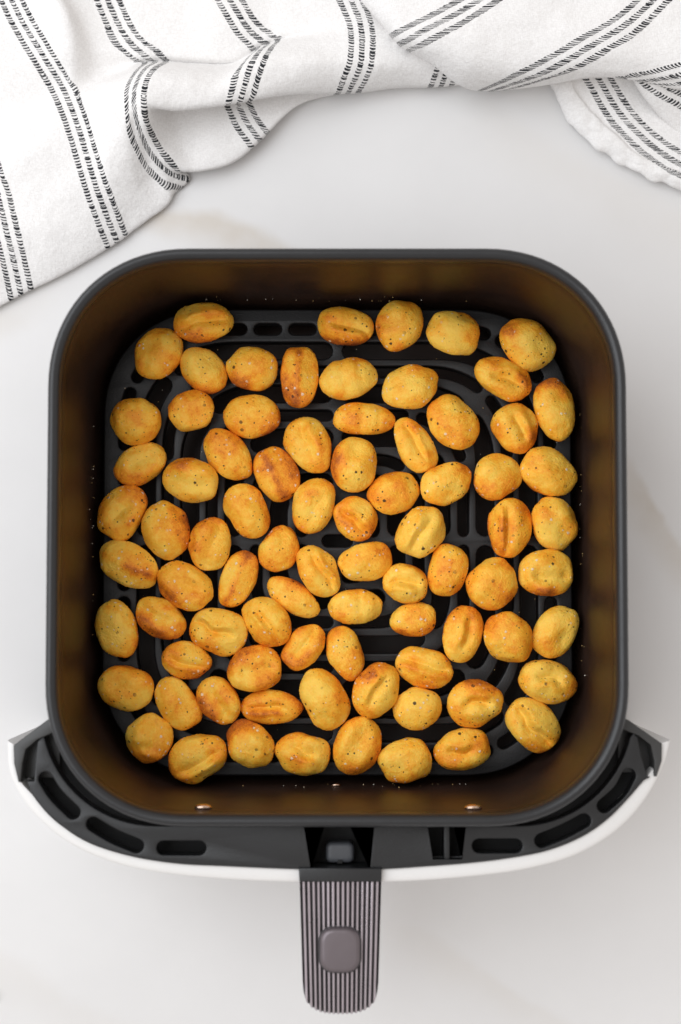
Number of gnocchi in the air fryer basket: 81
